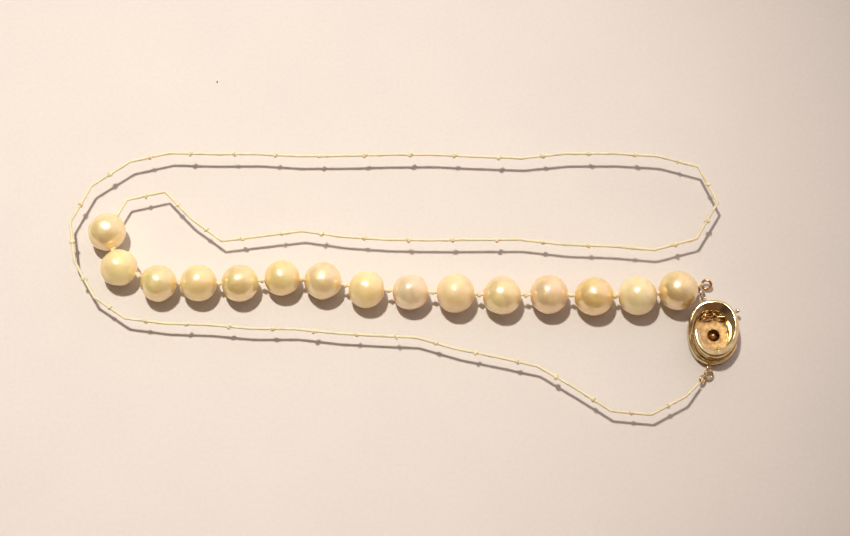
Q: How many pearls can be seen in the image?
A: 15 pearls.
